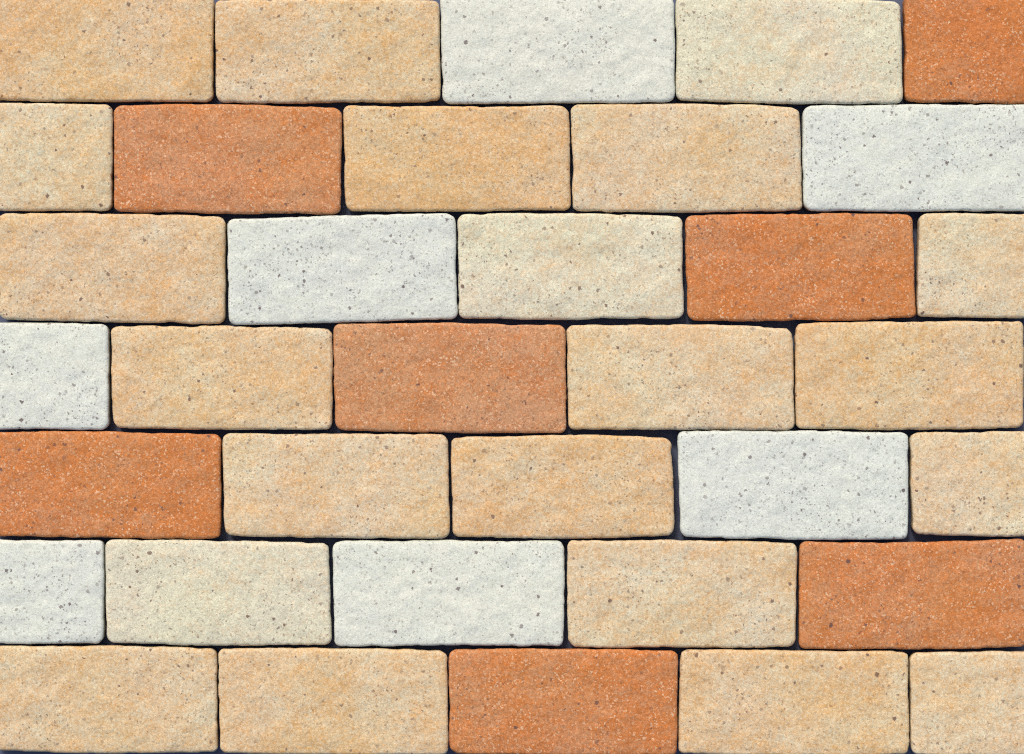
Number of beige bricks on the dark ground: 21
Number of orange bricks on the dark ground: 7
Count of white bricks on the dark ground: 7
